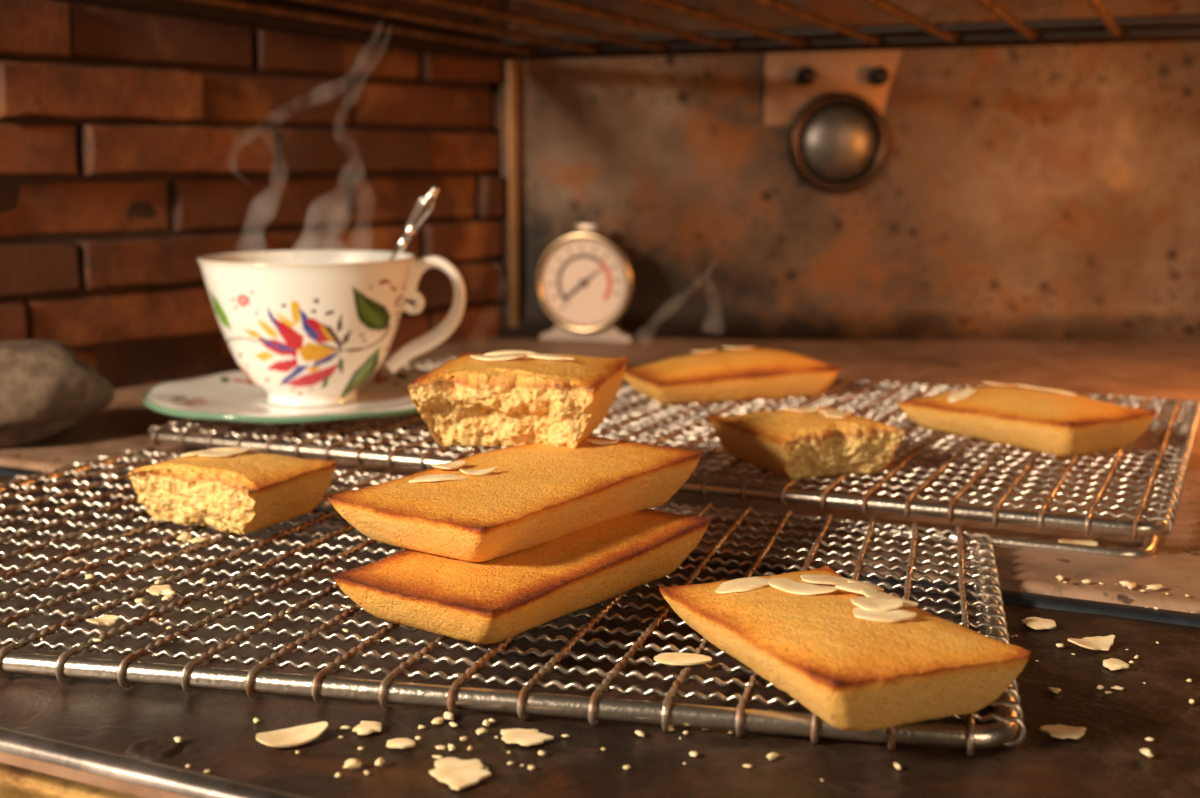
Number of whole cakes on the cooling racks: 5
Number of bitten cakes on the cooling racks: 3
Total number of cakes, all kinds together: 8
